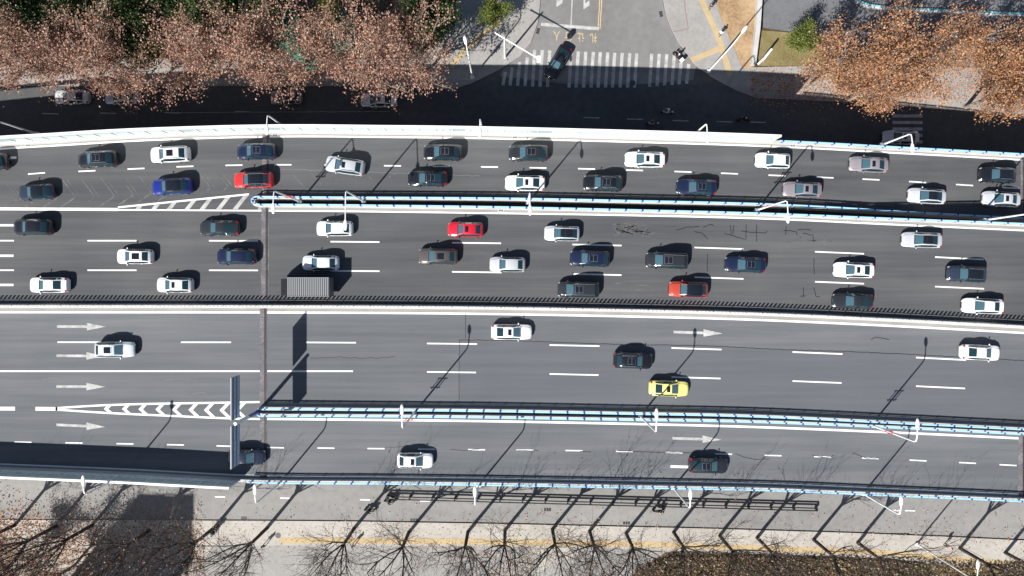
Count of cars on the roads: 57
